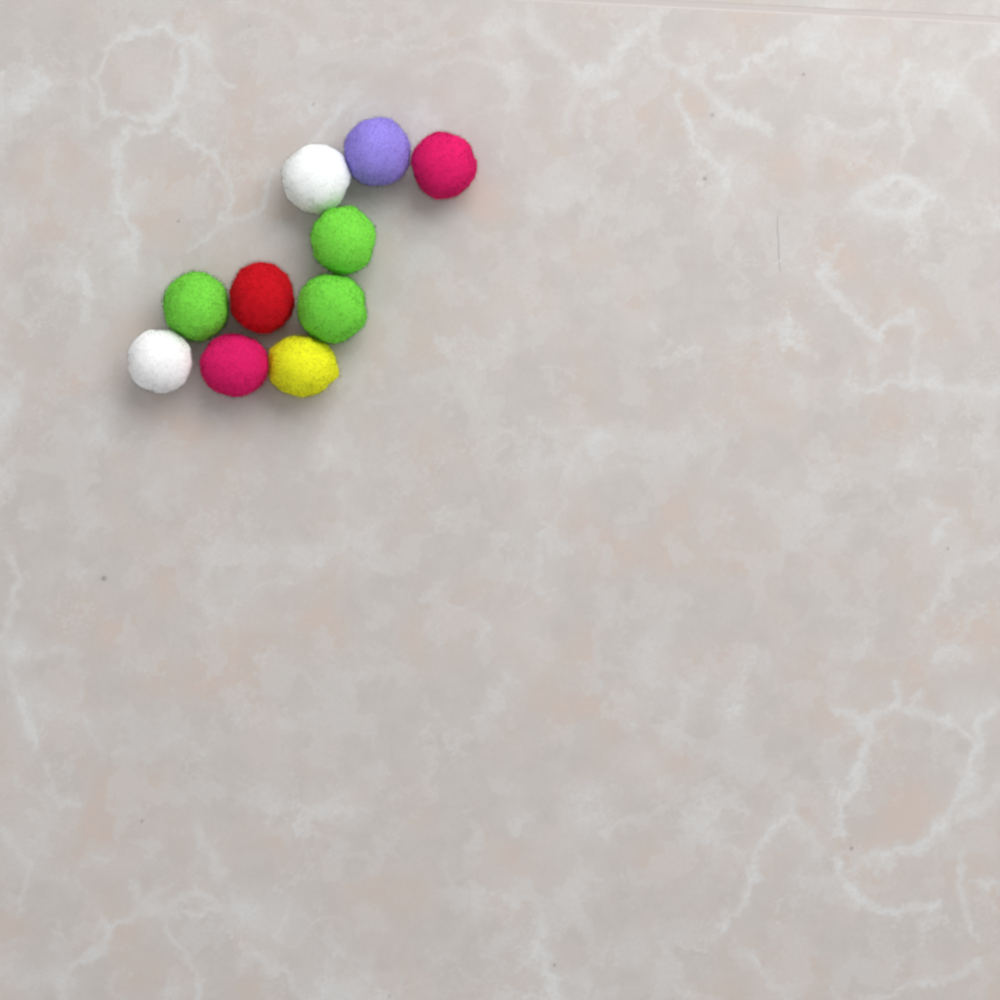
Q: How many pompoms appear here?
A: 10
